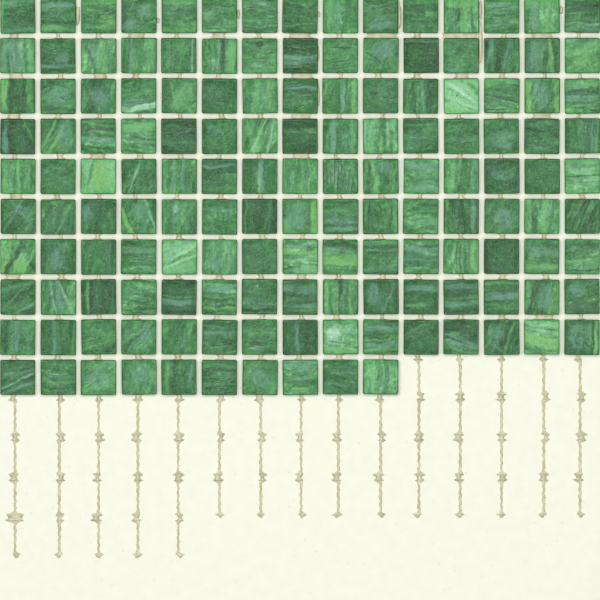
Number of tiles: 145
